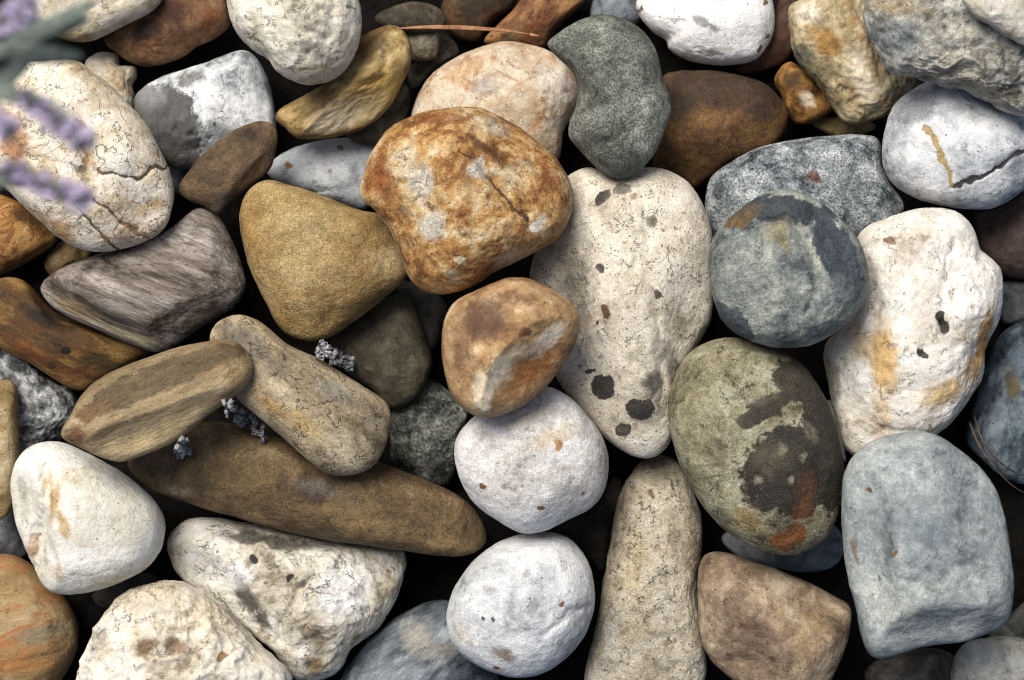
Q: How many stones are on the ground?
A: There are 68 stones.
